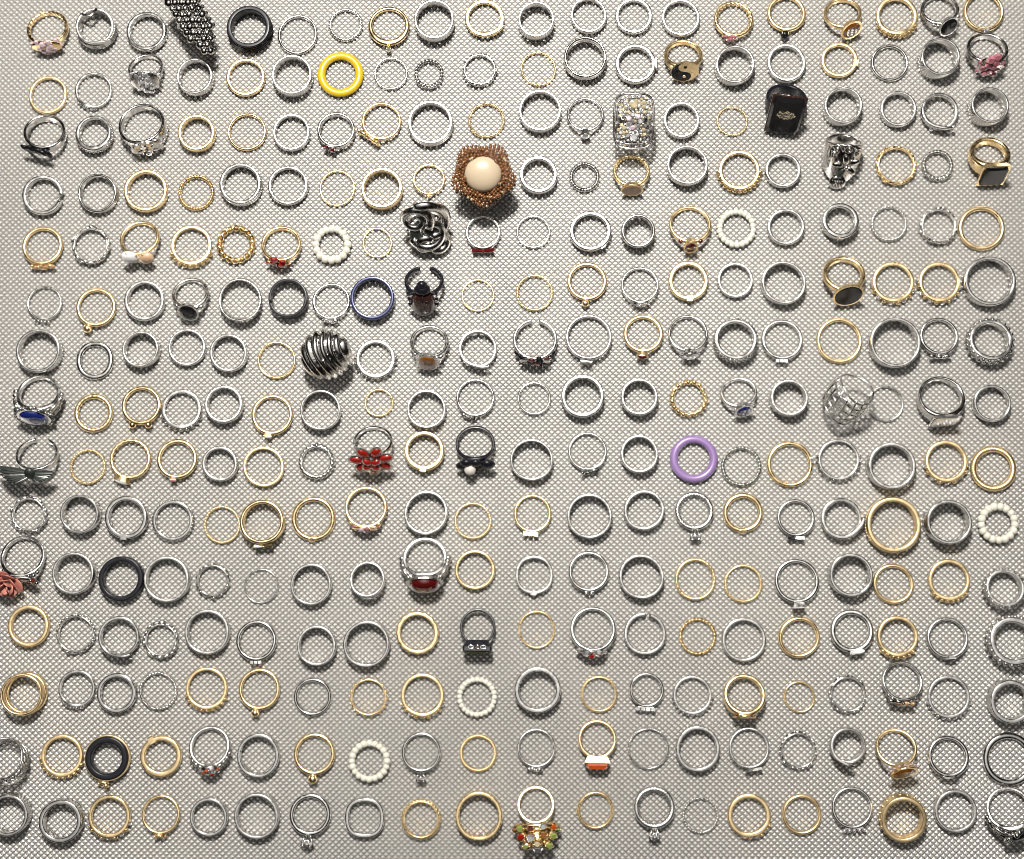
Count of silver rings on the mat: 182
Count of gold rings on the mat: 101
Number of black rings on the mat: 8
